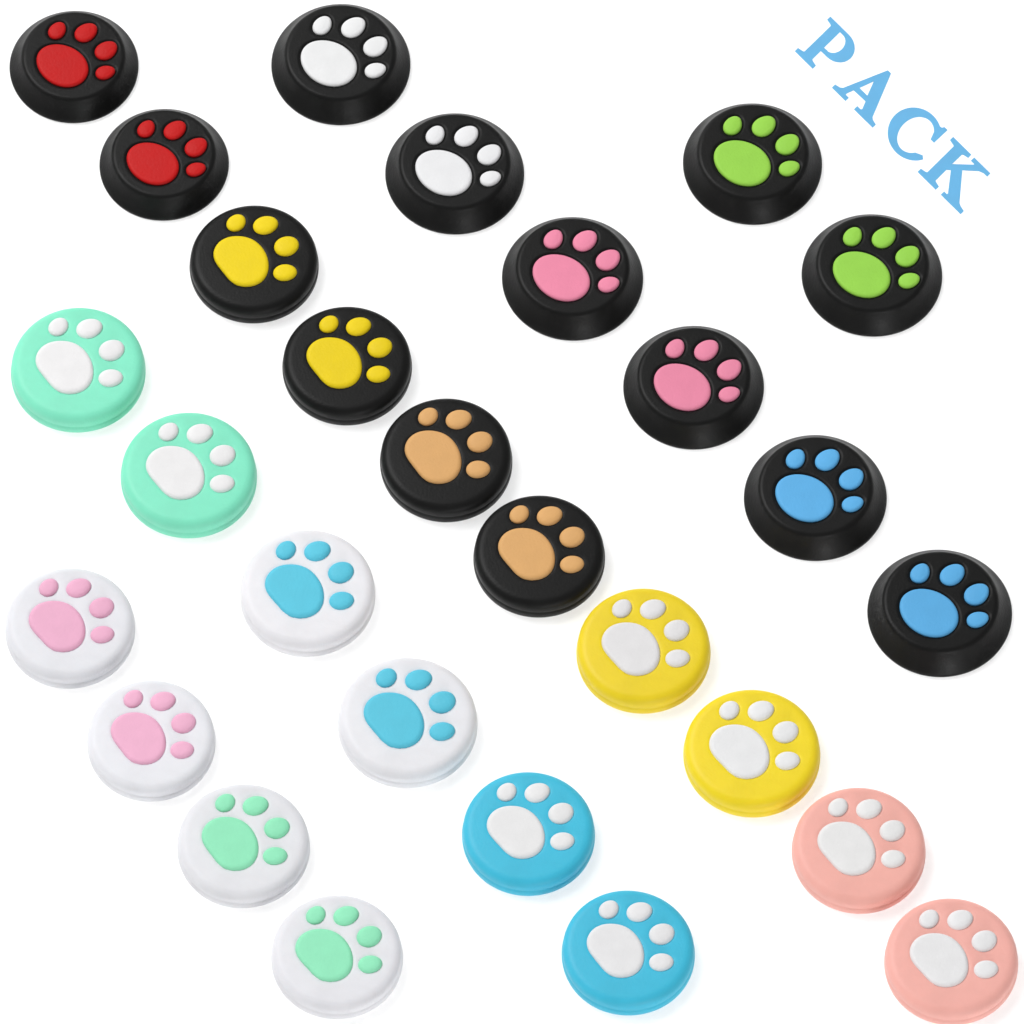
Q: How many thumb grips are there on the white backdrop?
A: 28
